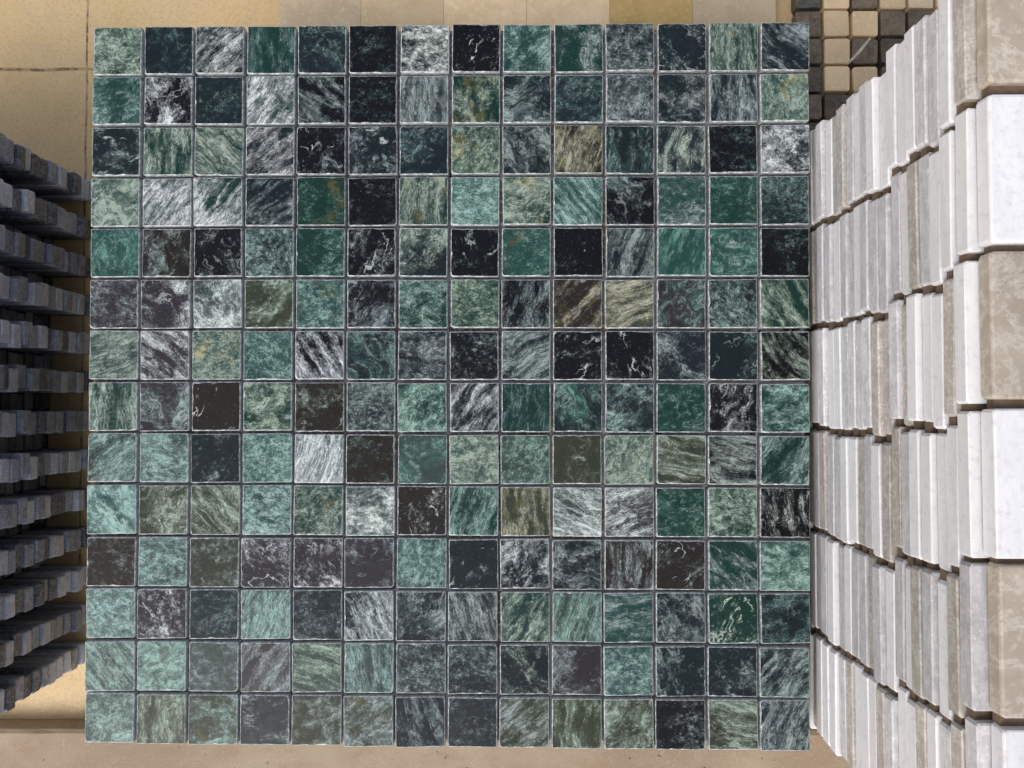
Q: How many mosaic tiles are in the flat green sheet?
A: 196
